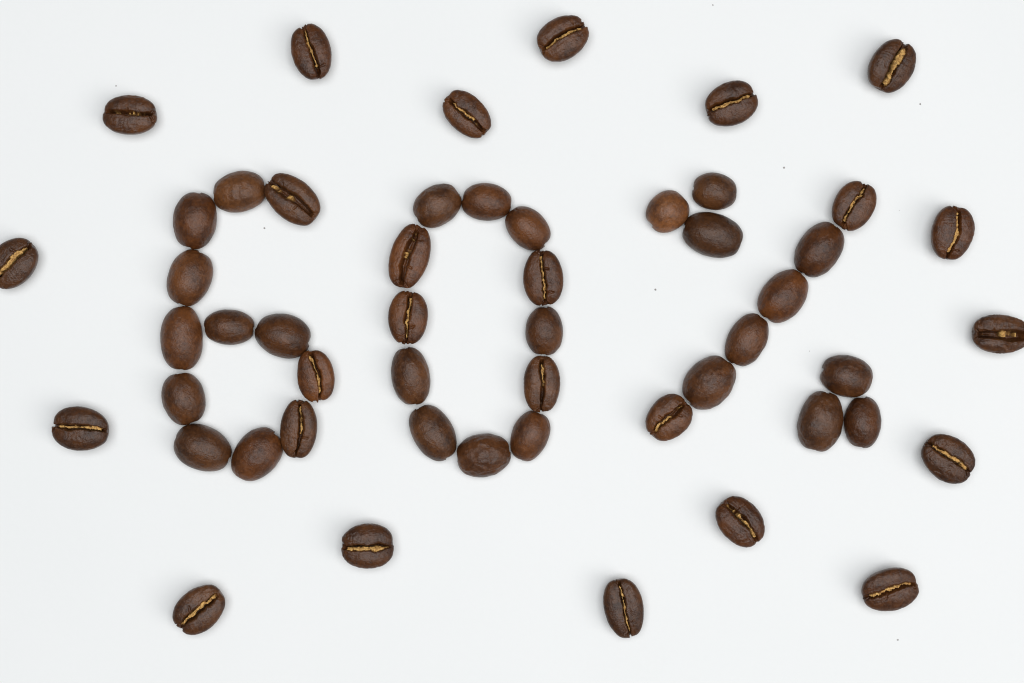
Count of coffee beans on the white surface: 52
